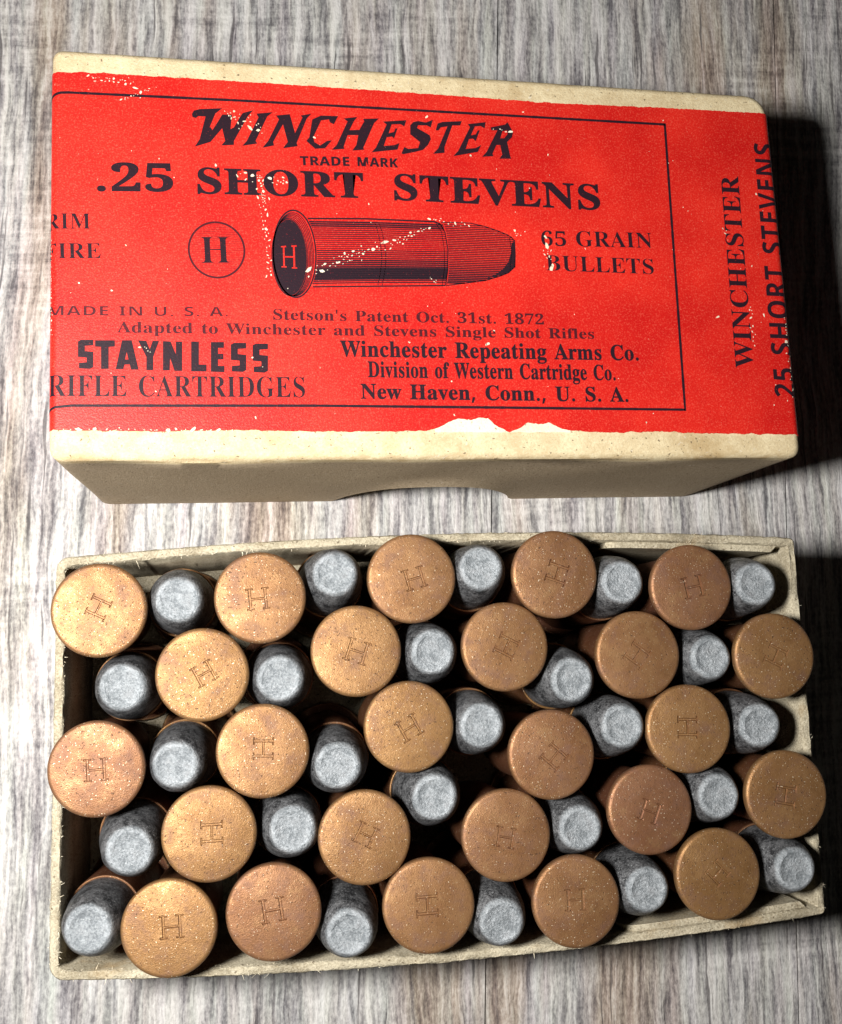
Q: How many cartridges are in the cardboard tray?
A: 50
